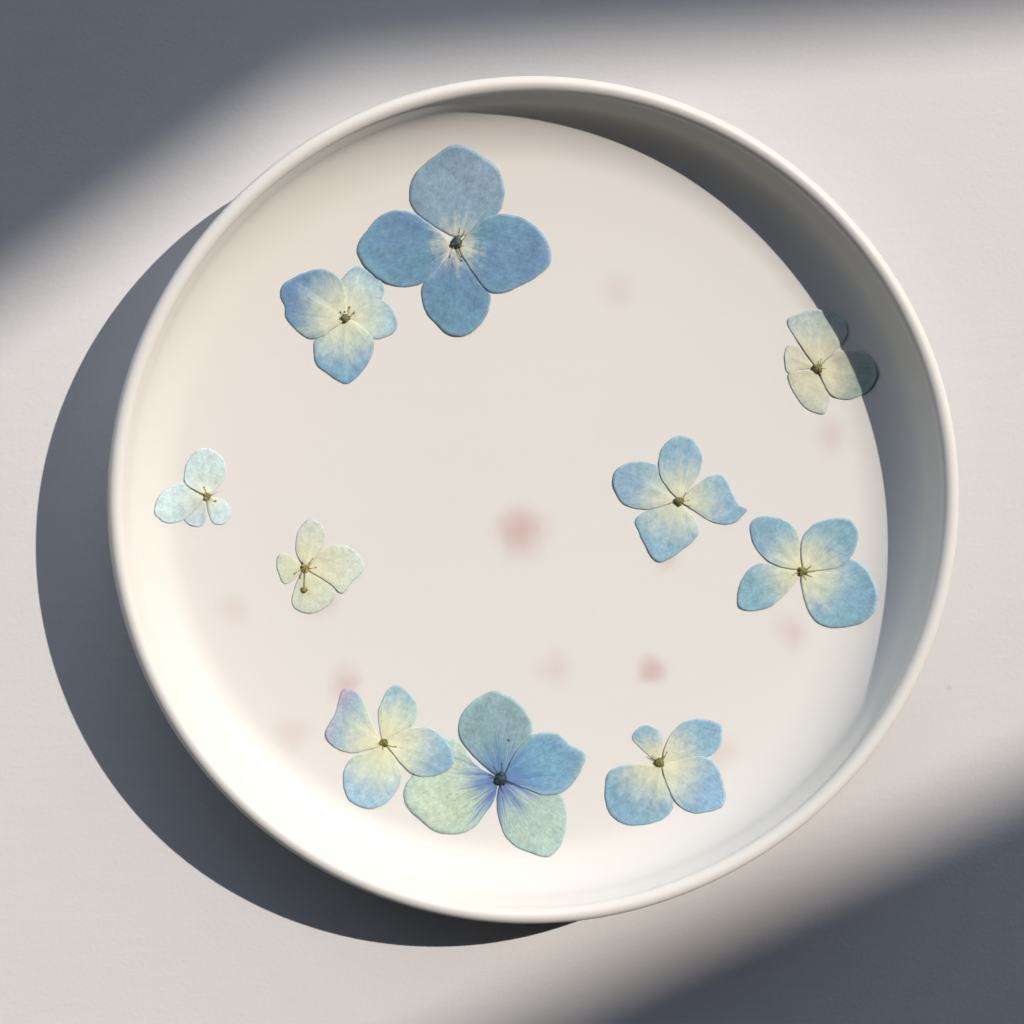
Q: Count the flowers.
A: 10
